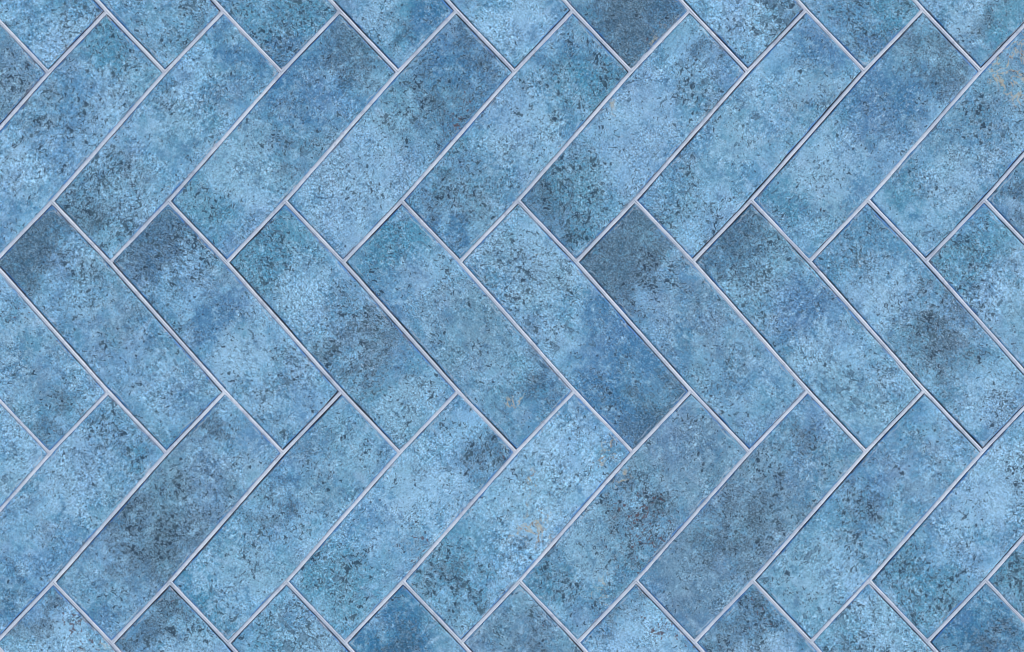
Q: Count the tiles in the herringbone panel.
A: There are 50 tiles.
